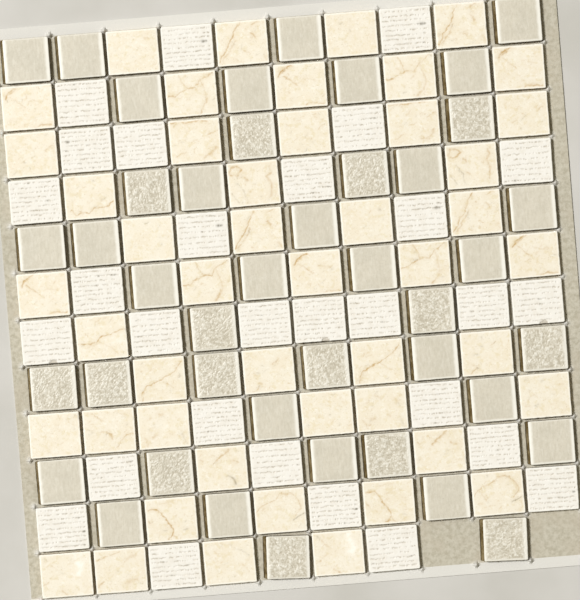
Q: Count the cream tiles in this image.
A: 47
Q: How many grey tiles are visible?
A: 42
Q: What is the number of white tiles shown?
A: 29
